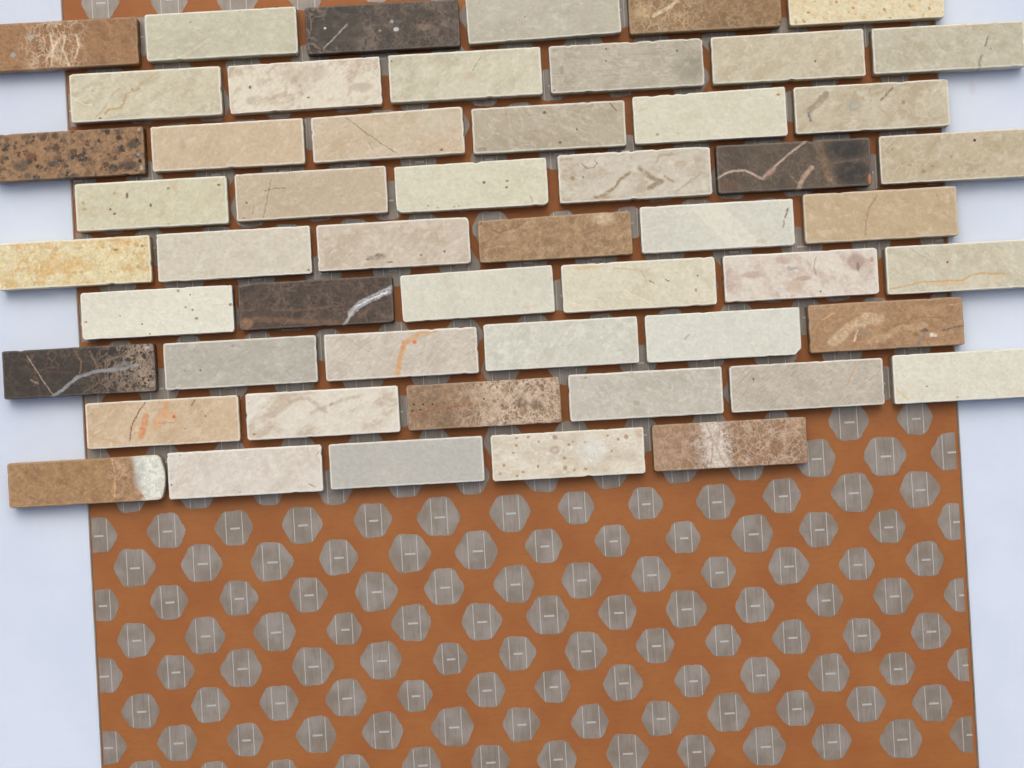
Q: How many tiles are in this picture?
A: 53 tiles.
